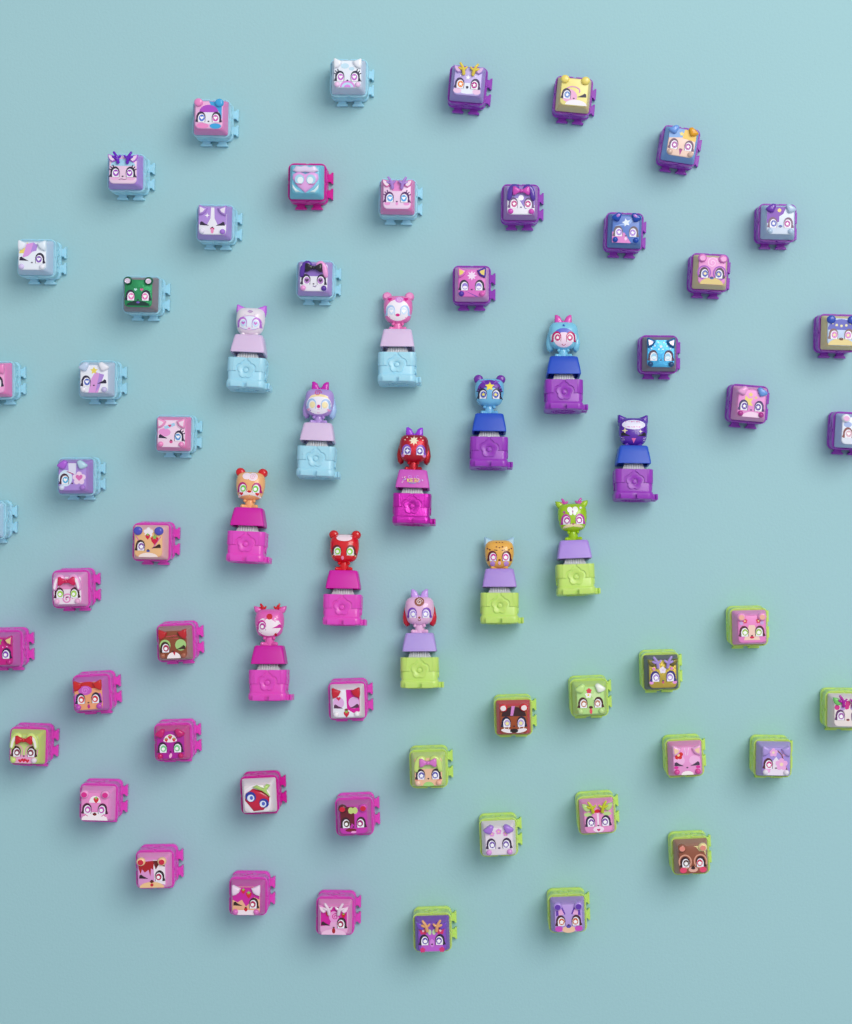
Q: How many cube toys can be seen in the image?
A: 53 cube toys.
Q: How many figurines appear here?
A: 13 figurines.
